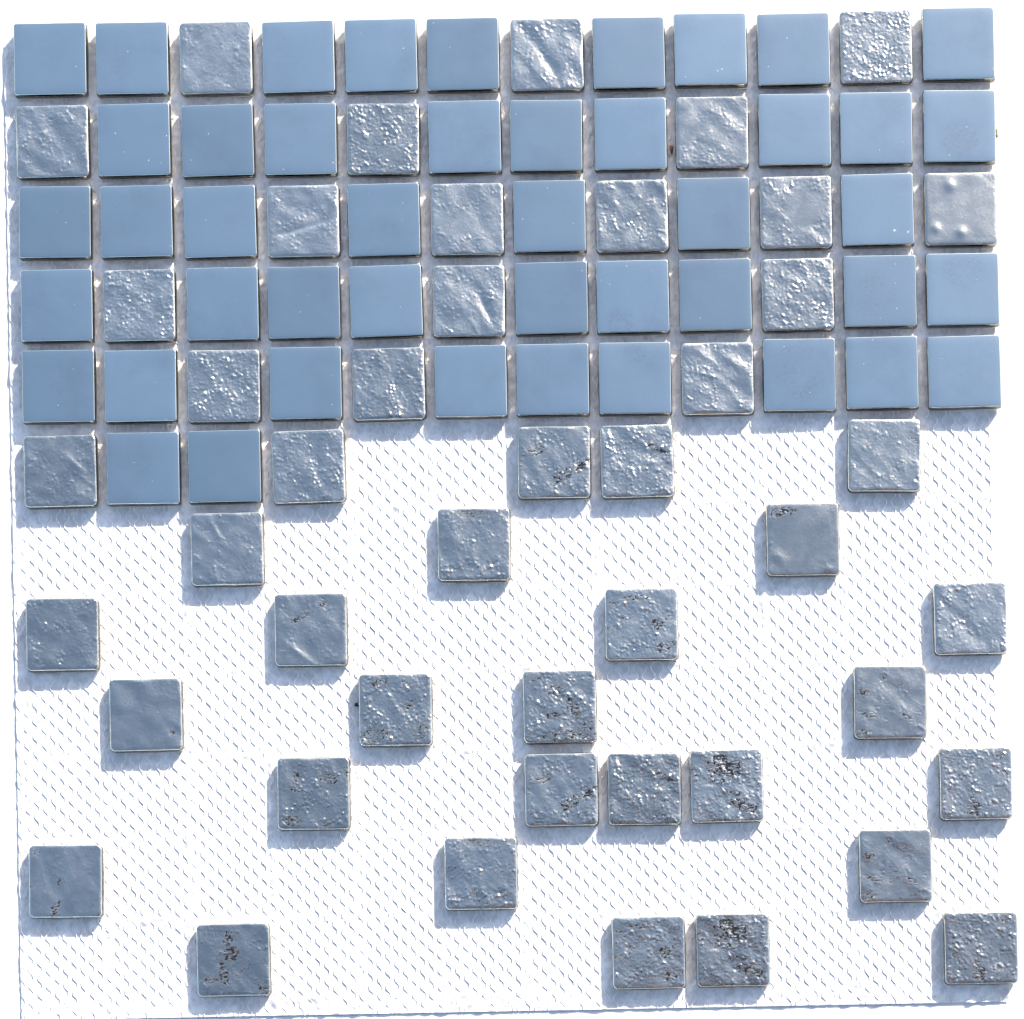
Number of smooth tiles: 45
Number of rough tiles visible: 45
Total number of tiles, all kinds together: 90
